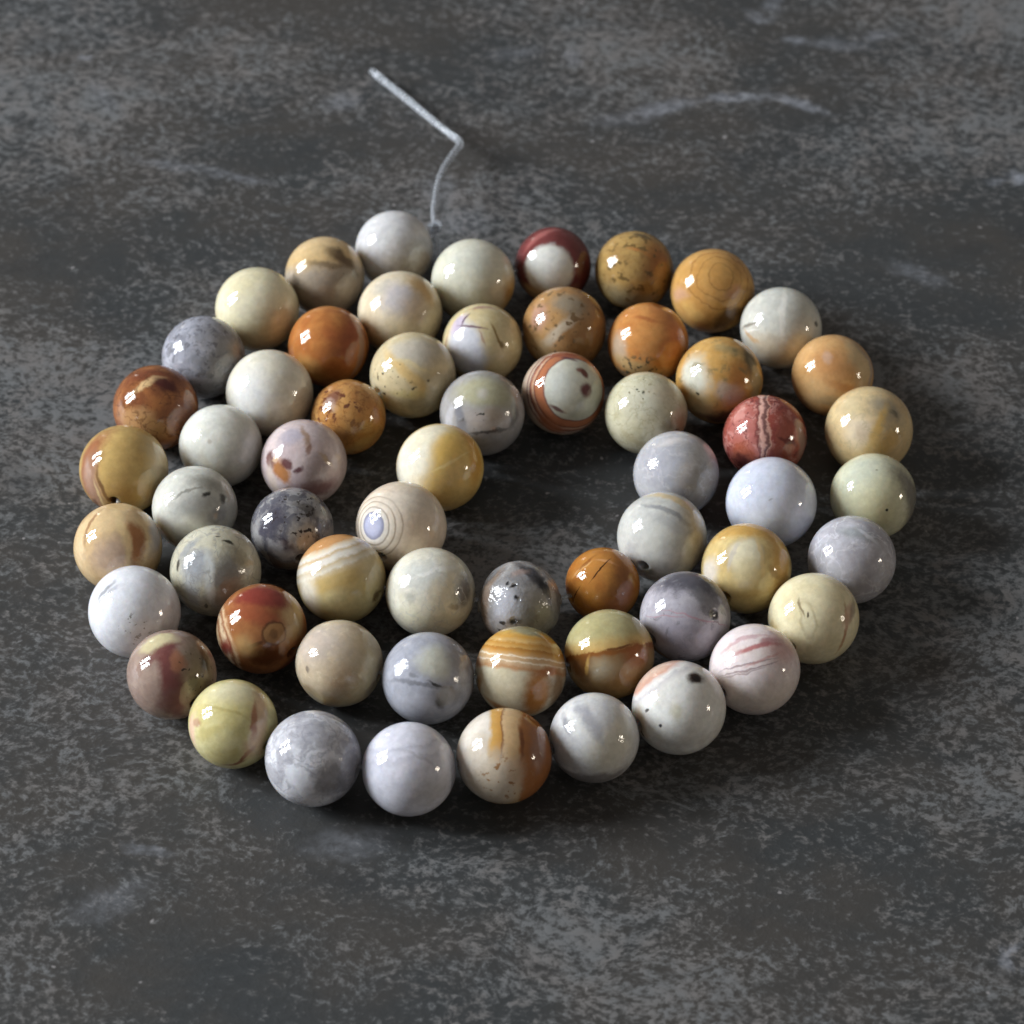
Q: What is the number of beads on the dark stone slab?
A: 60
